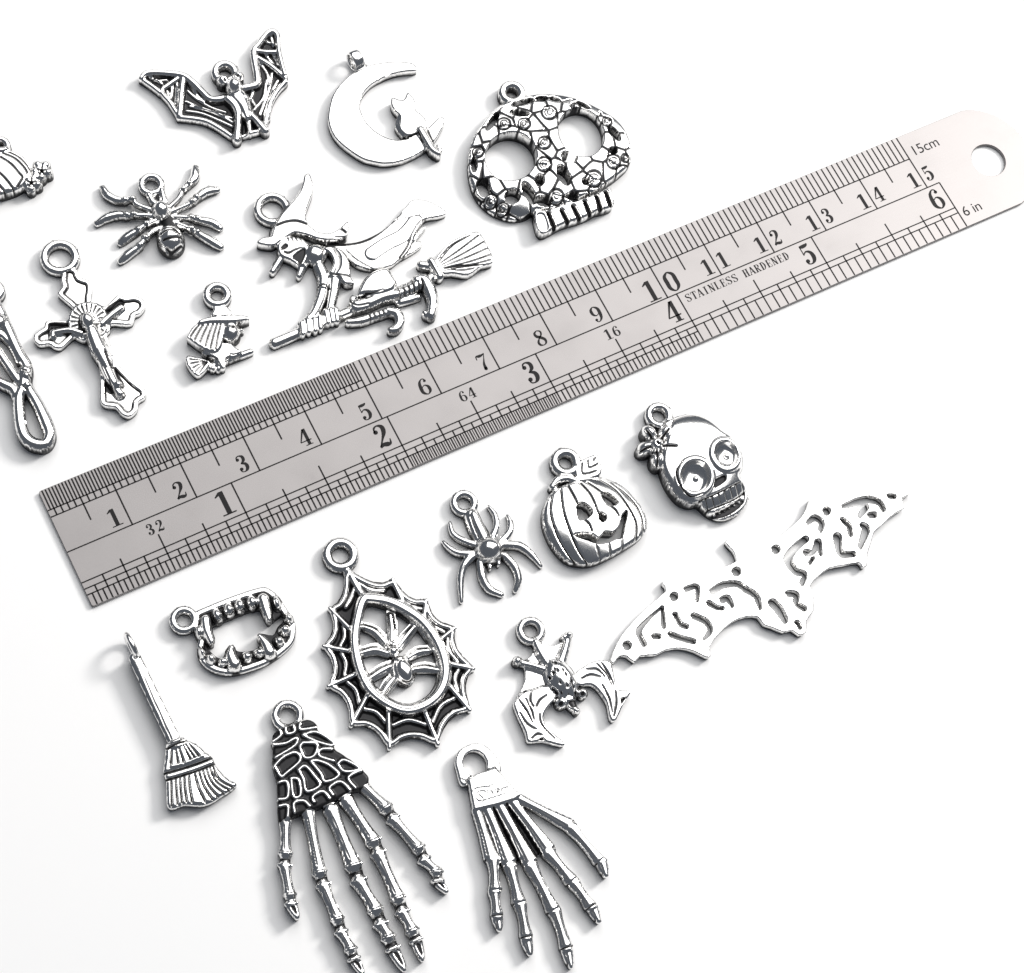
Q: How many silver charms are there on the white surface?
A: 19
